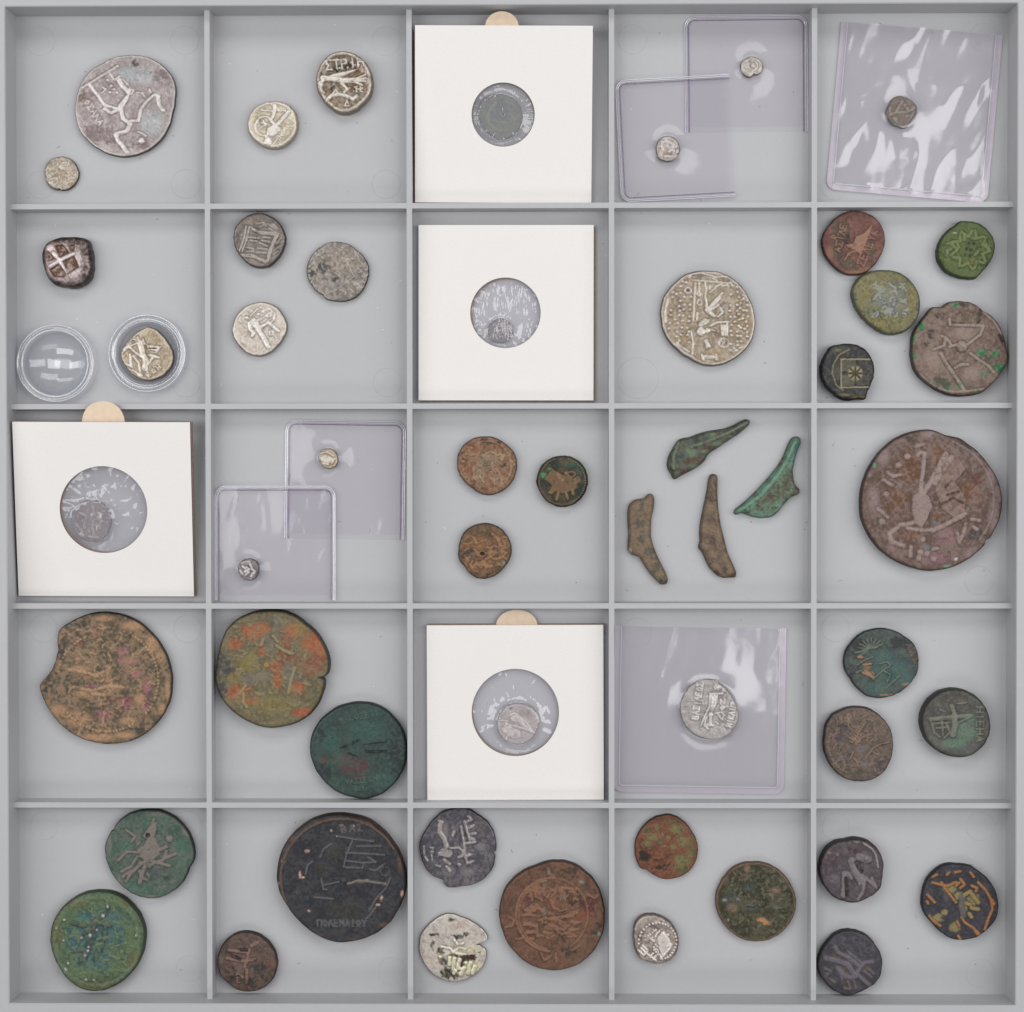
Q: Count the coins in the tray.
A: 48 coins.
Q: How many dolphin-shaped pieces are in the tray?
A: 4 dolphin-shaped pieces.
